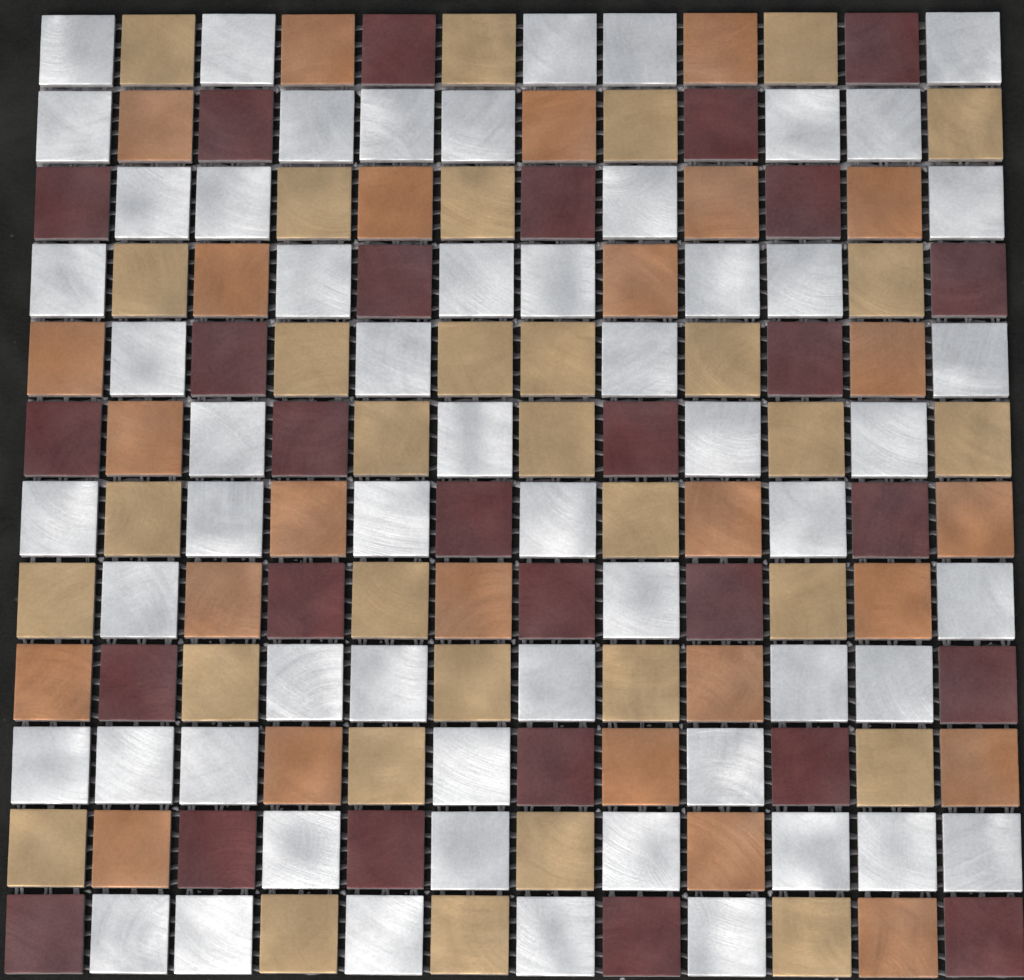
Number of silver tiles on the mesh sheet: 58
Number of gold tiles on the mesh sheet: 32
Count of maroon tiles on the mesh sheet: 28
